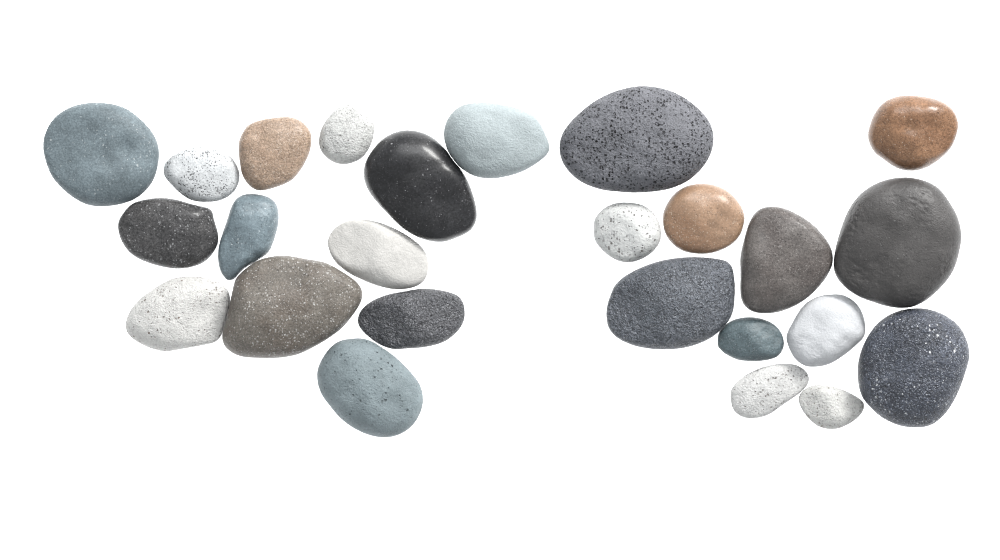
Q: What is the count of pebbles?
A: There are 25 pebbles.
